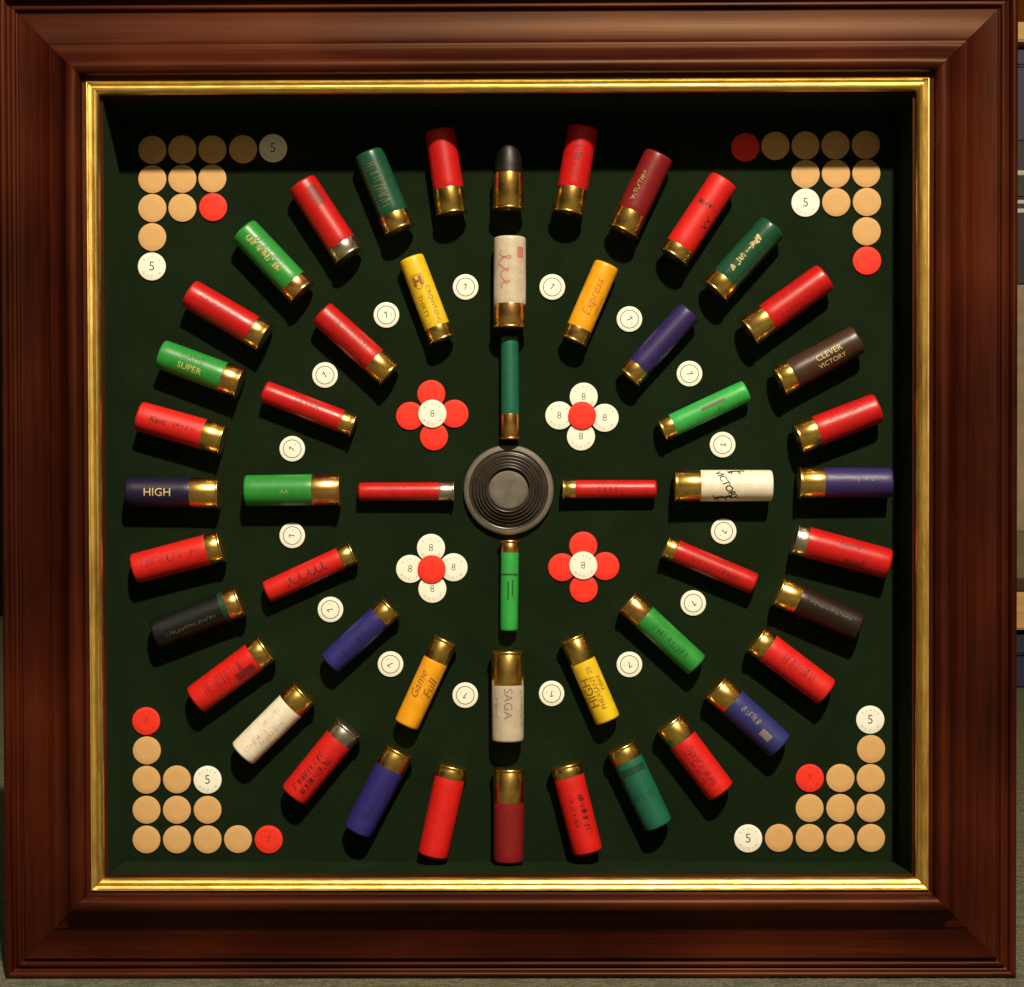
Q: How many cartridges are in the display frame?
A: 52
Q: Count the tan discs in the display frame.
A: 40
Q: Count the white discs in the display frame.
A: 32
